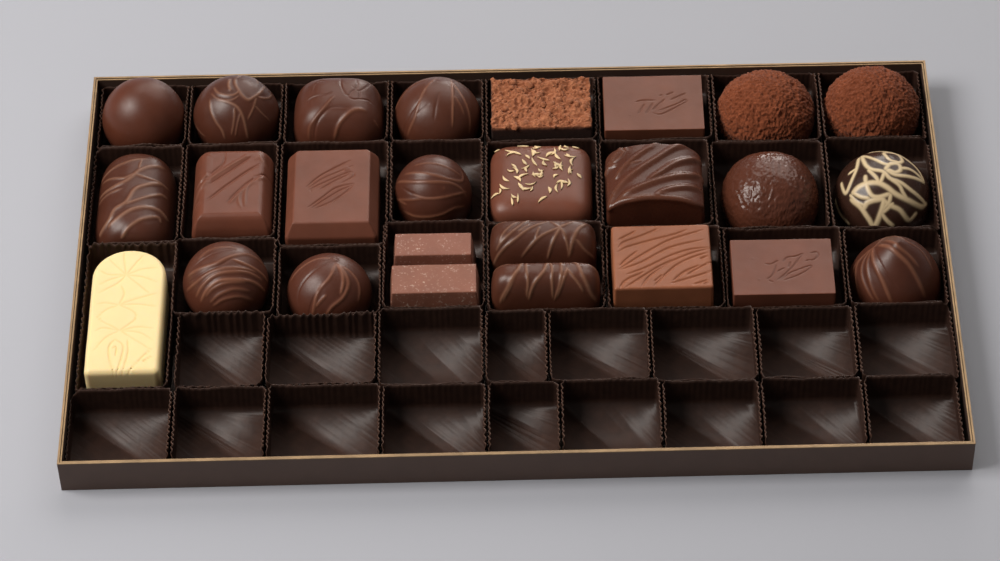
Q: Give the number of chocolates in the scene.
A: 26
